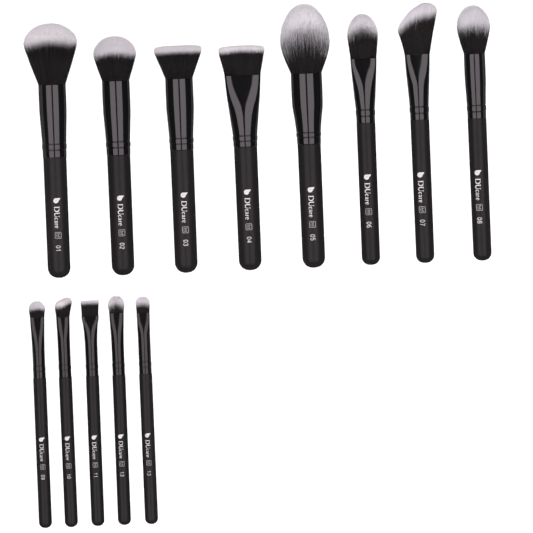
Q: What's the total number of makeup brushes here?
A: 13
